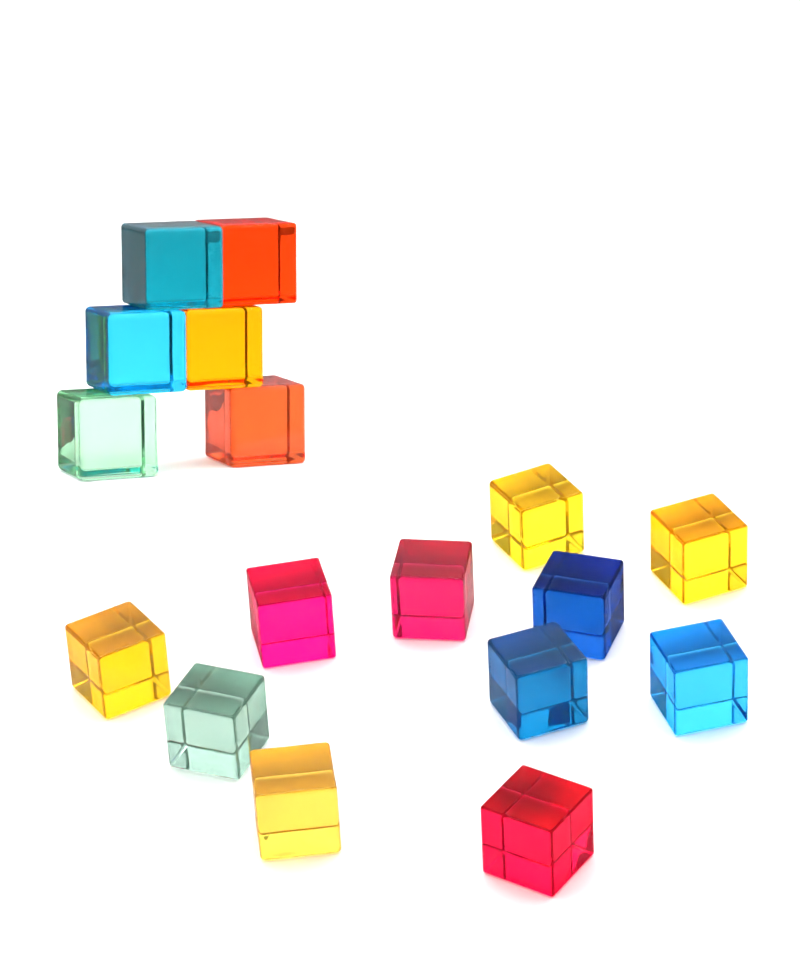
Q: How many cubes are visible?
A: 17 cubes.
